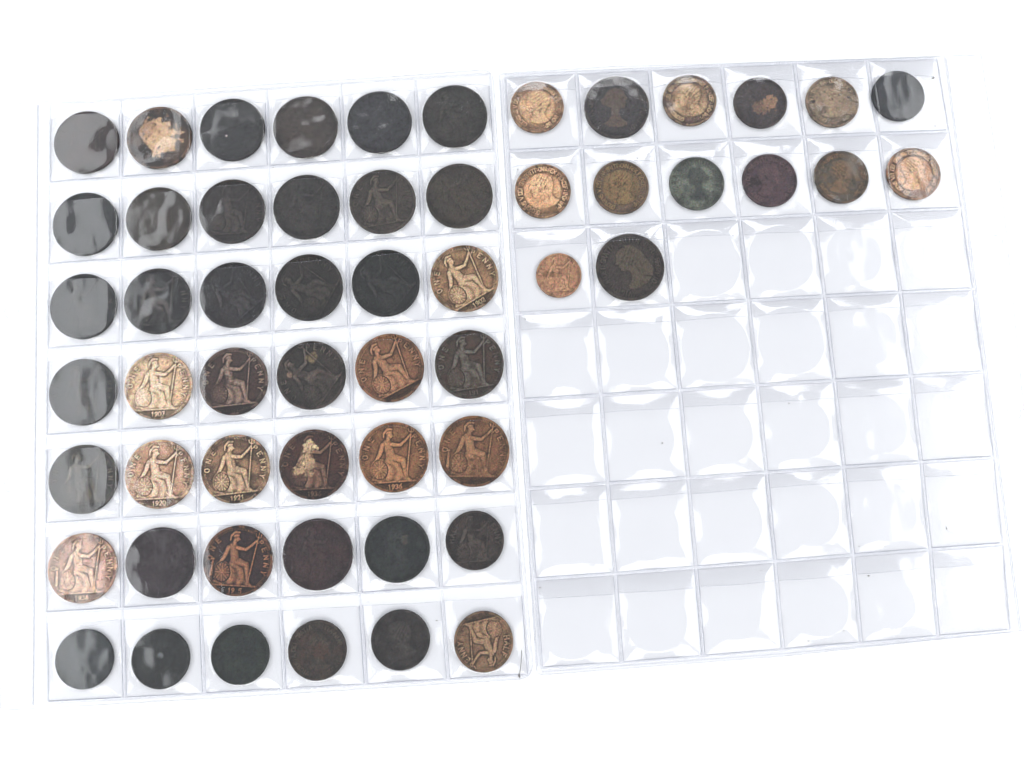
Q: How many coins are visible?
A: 56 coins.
